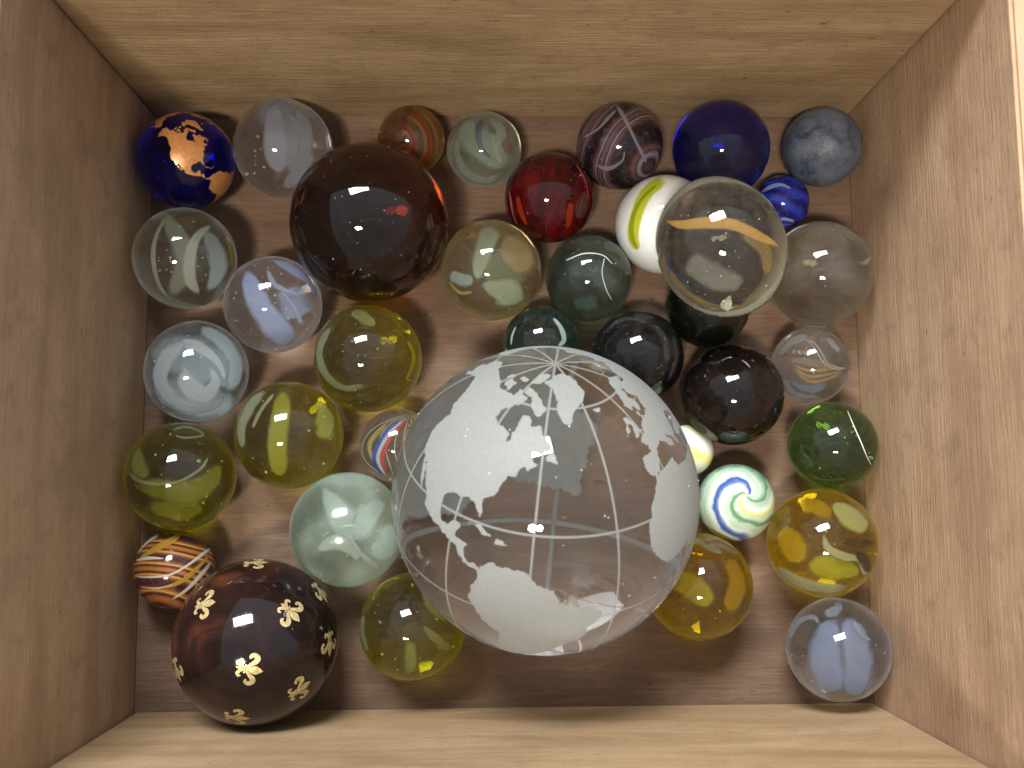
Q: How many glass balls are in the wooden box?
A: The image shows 38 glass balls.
